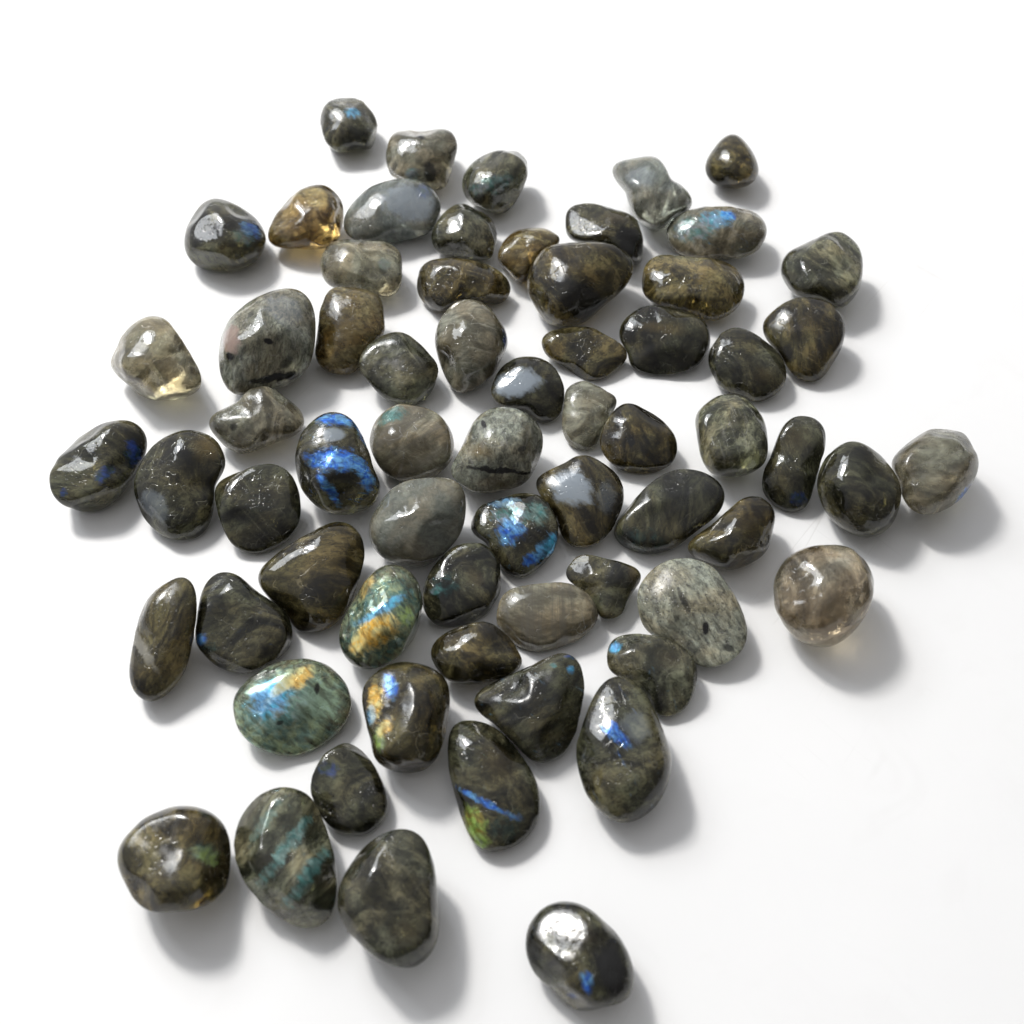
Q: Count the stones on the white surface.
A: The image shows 66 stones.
